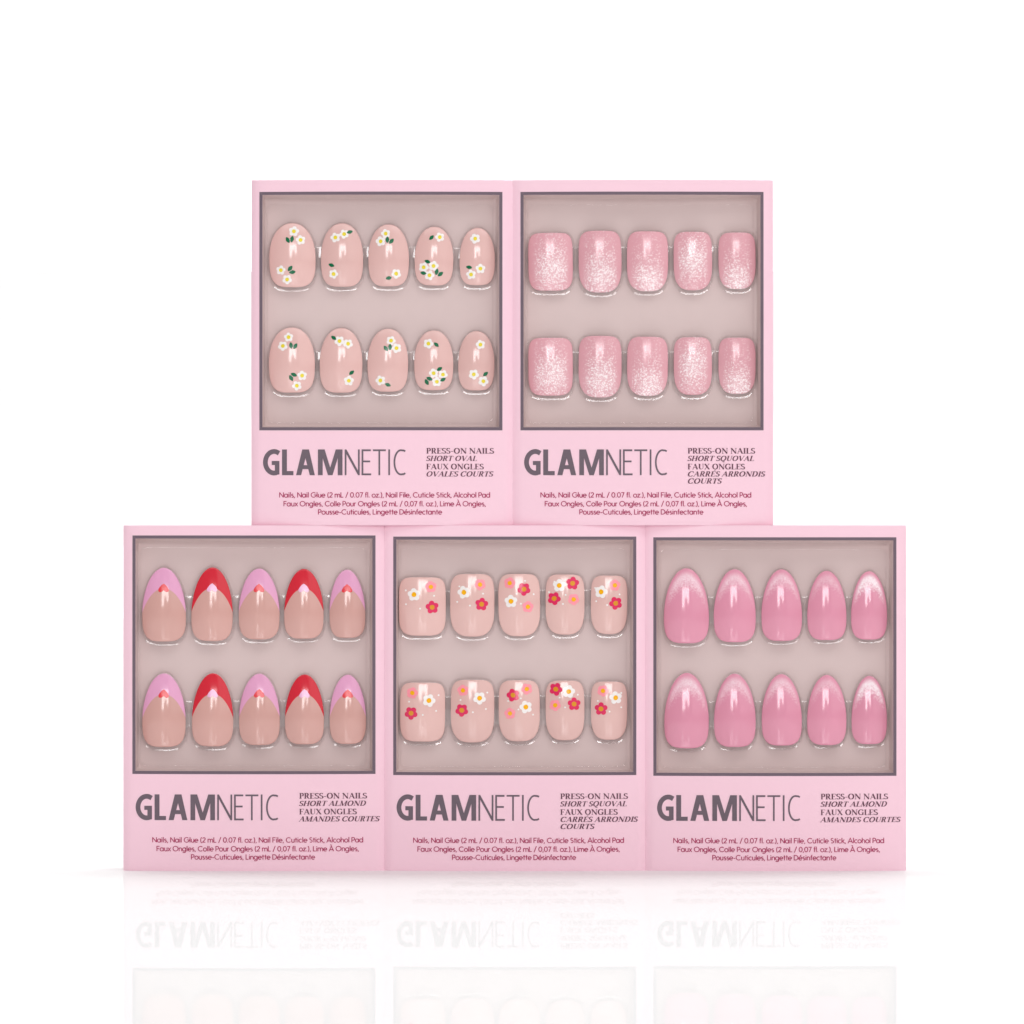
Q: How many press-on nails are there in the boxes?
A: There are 50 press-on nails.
